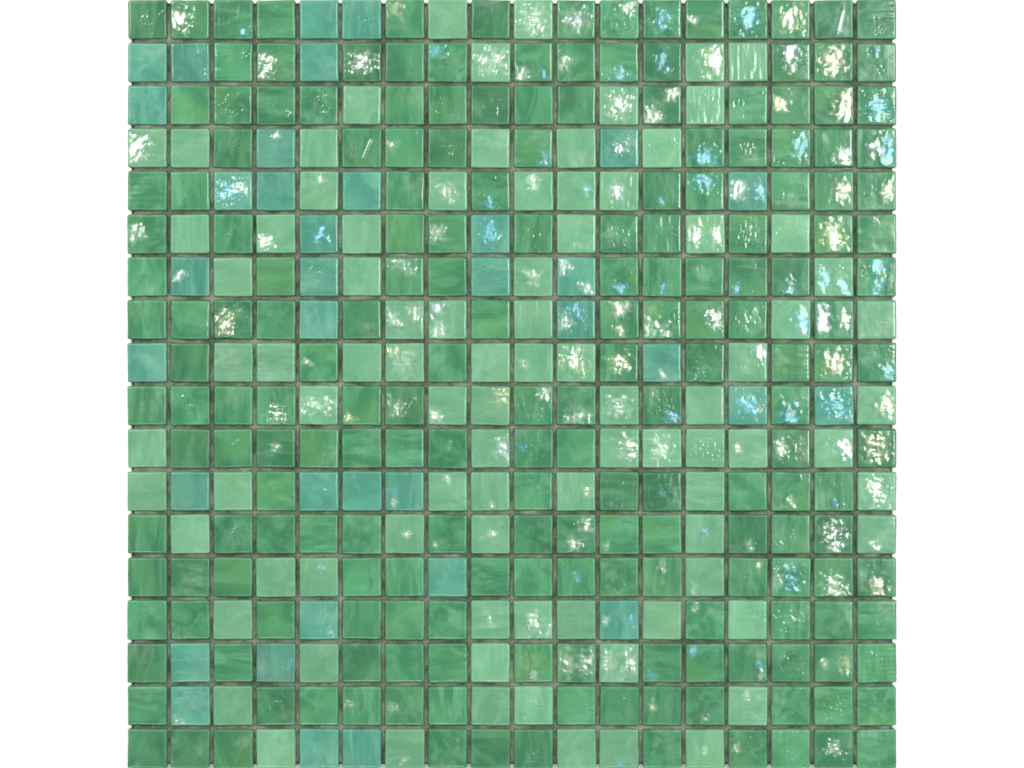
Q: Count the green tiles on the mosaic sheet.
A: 200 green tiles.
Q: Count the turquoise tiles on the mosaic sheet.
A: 36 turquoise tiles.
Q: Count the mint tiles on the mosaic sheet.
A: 88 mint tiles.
